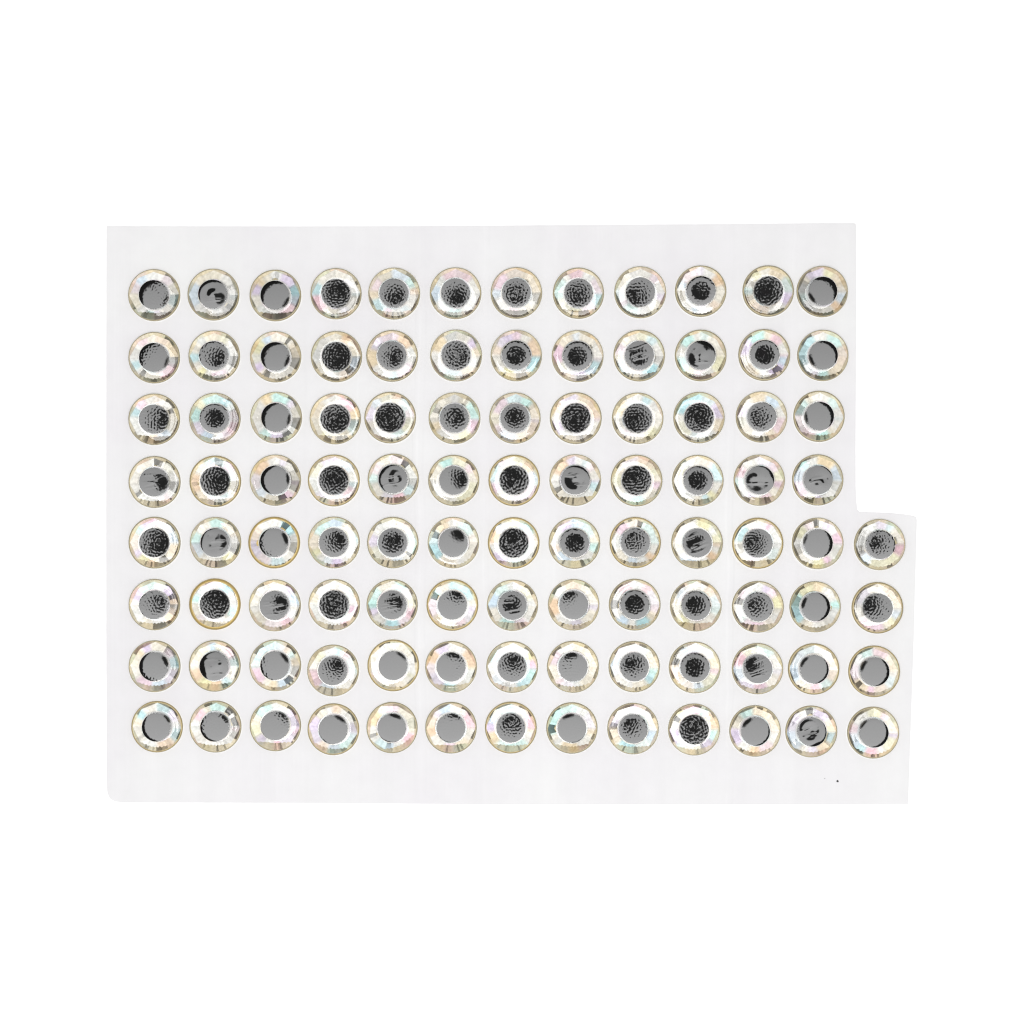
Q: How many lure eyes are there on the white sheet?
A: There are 100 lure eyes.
